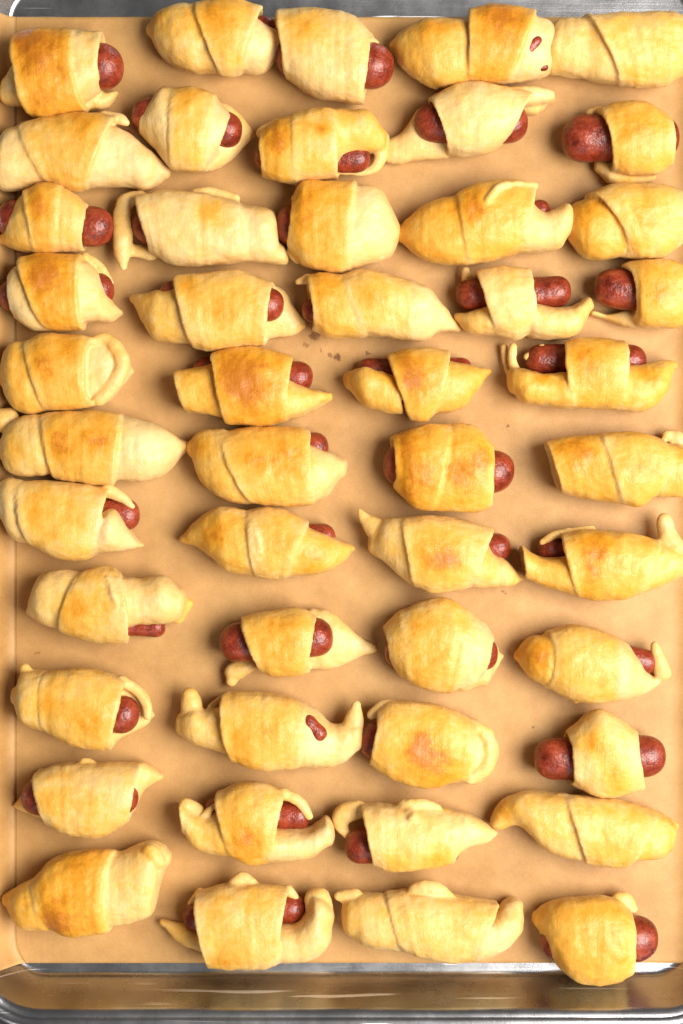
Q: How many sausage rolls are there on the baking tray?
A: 48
